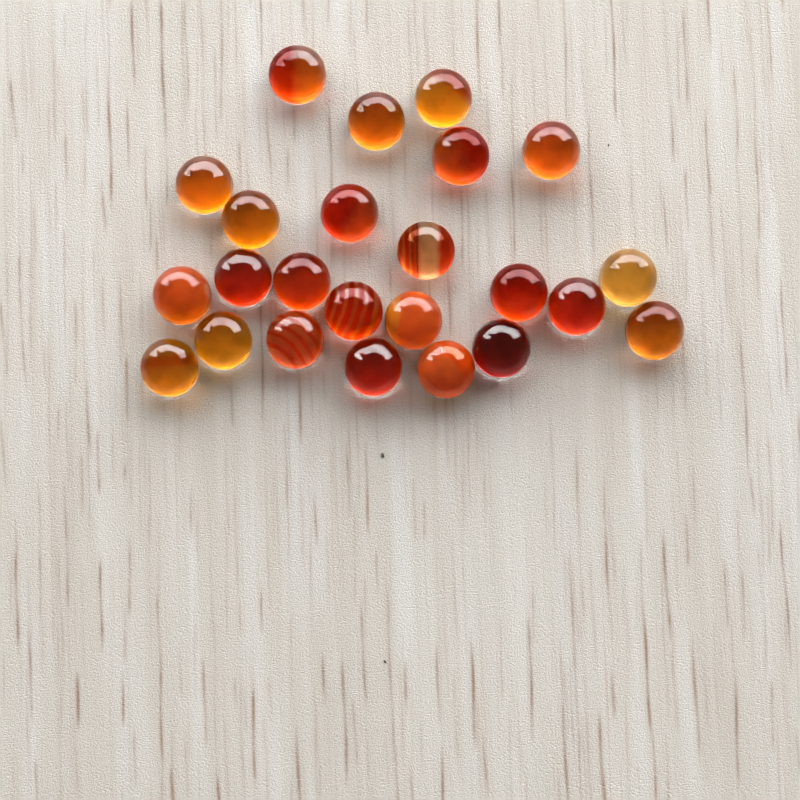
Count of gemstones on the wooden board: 24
